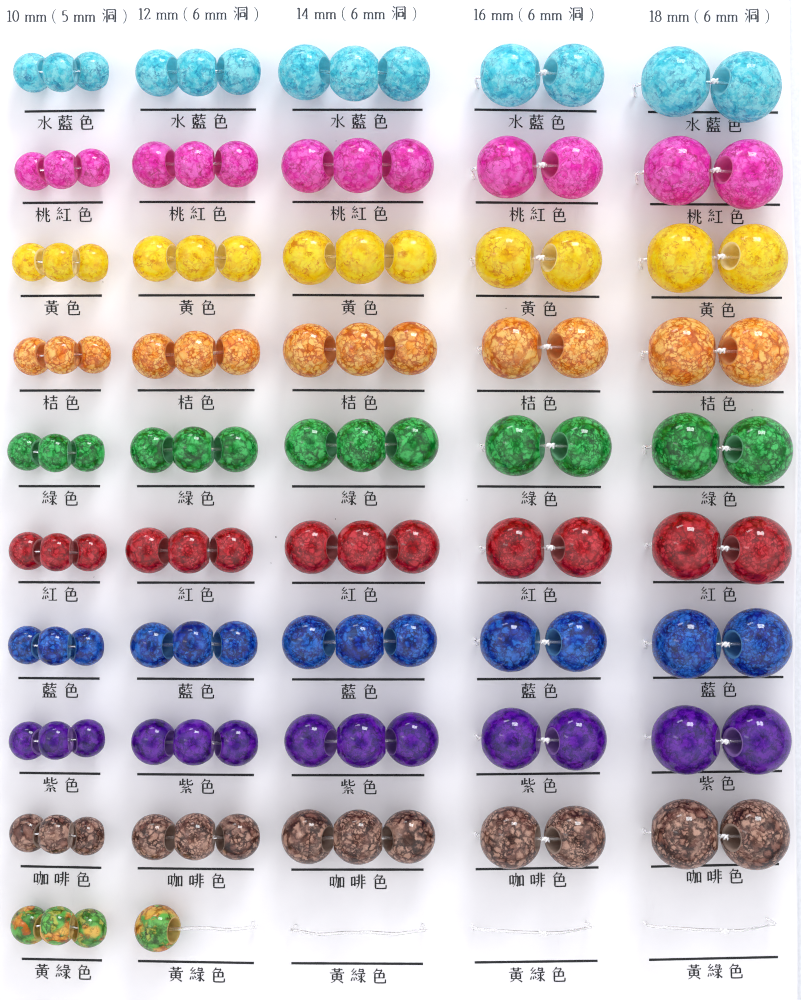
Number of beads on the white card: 121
